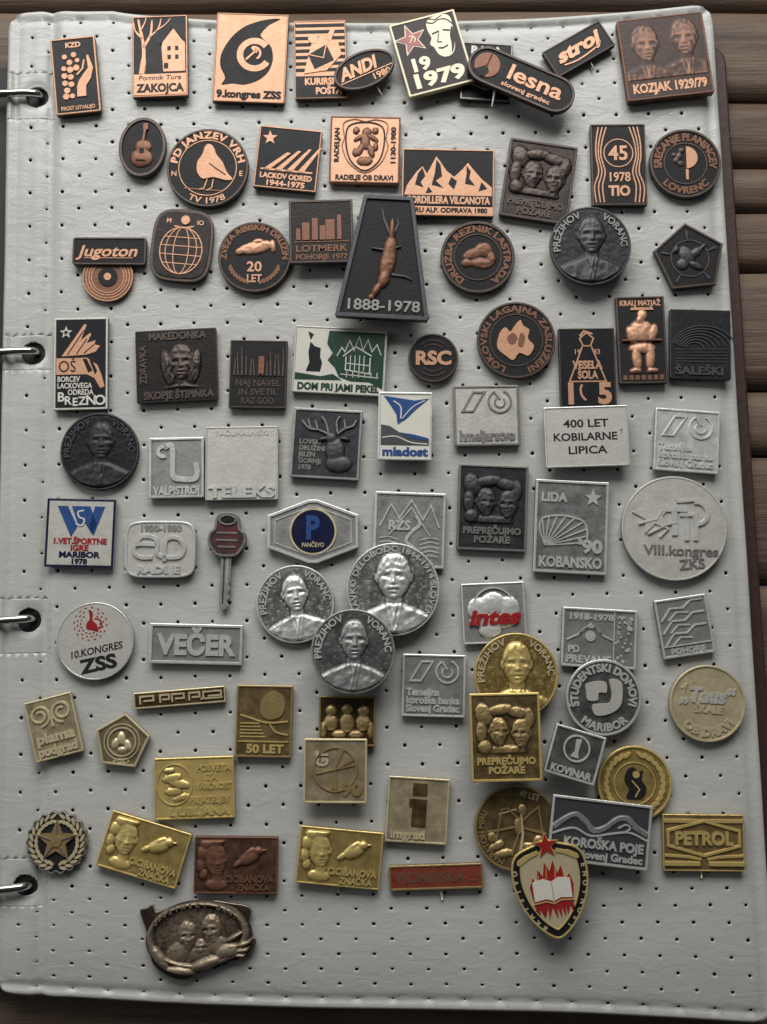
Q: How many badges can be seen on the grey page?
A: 83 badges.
